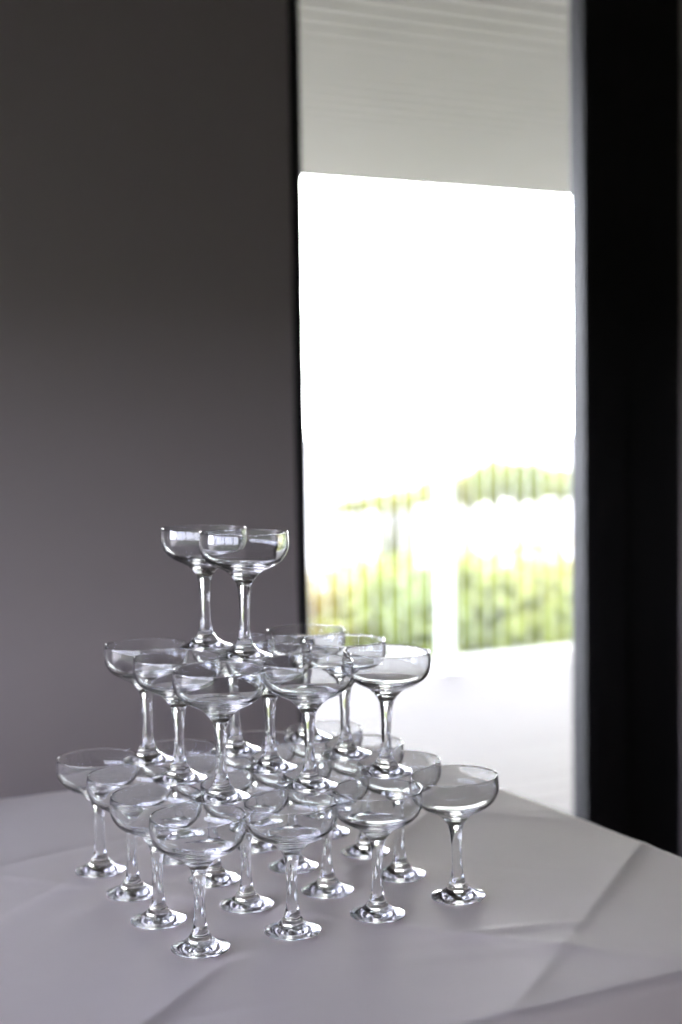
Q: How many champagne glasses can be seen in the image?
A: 27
